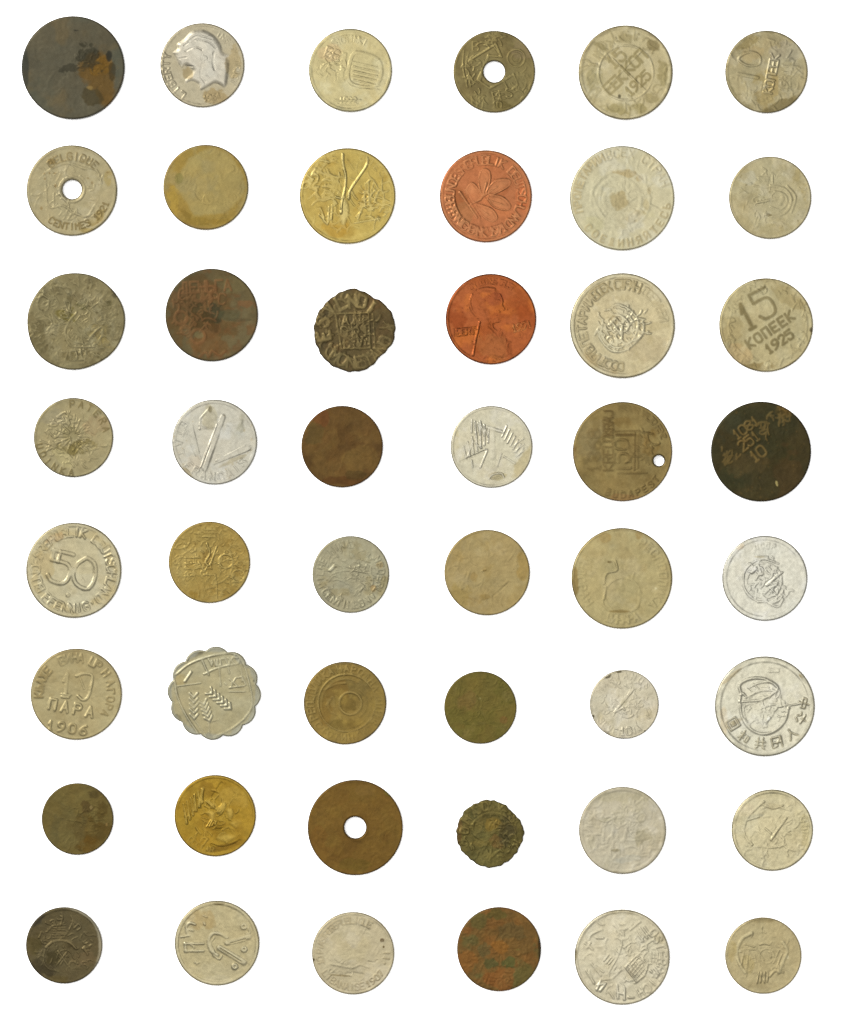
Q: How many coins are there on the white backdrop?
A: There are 48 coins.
